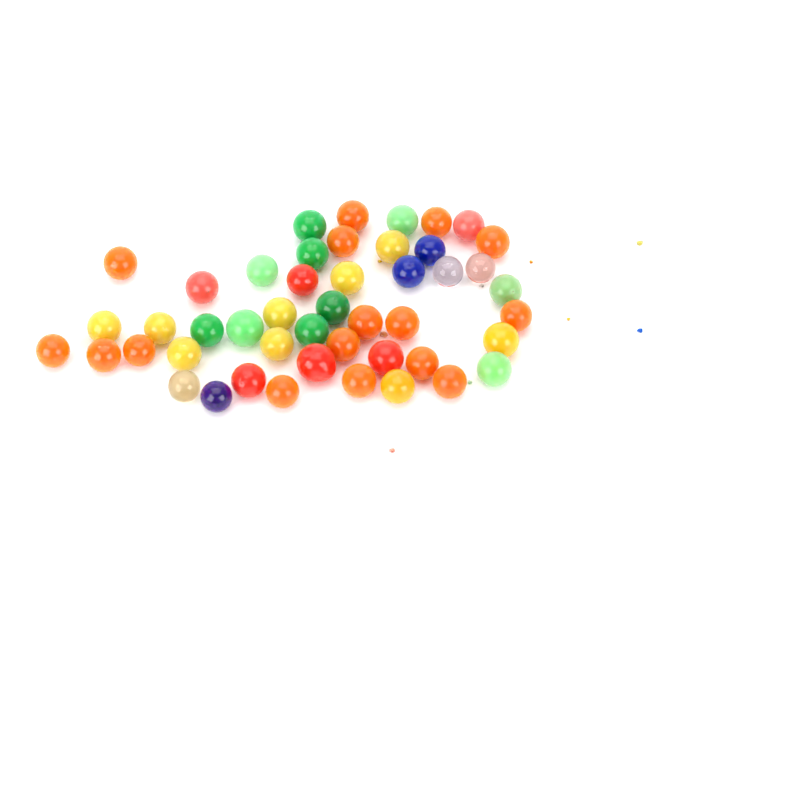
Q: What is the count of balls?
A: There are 47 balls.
